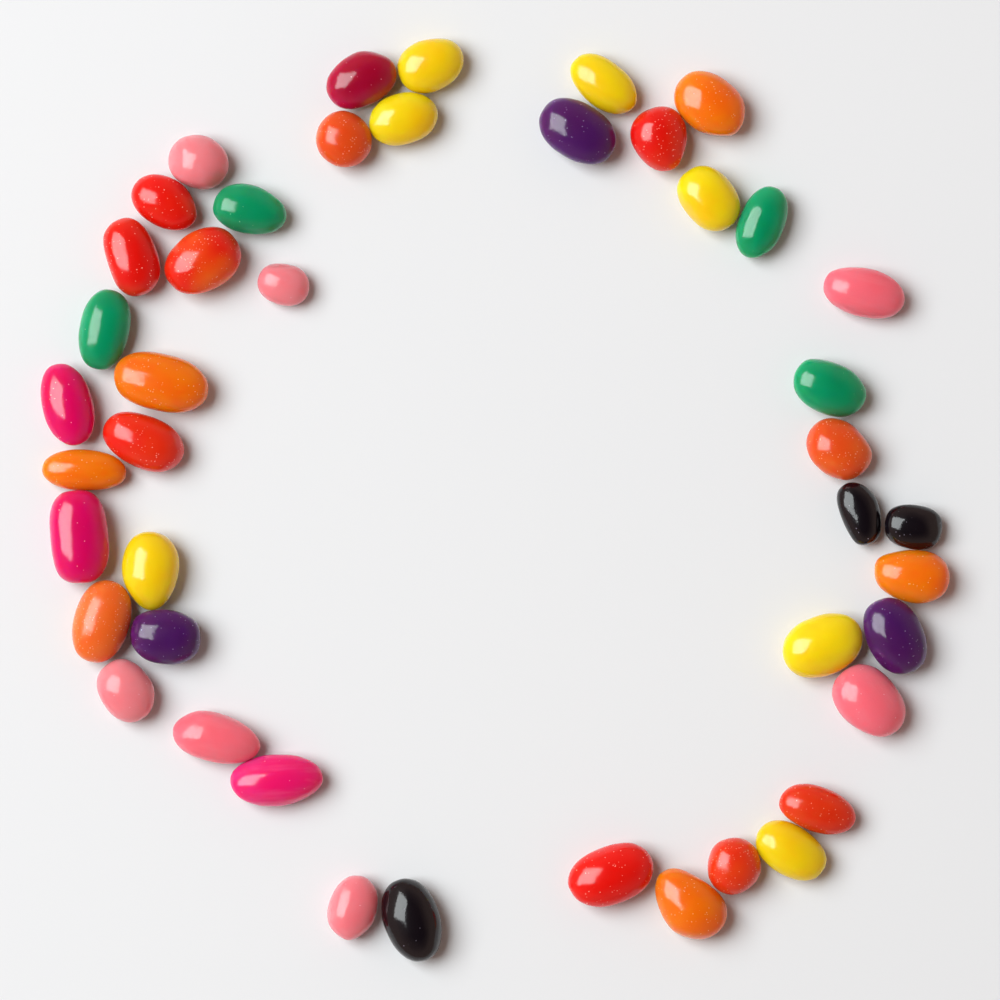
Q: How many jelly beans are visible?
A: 44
